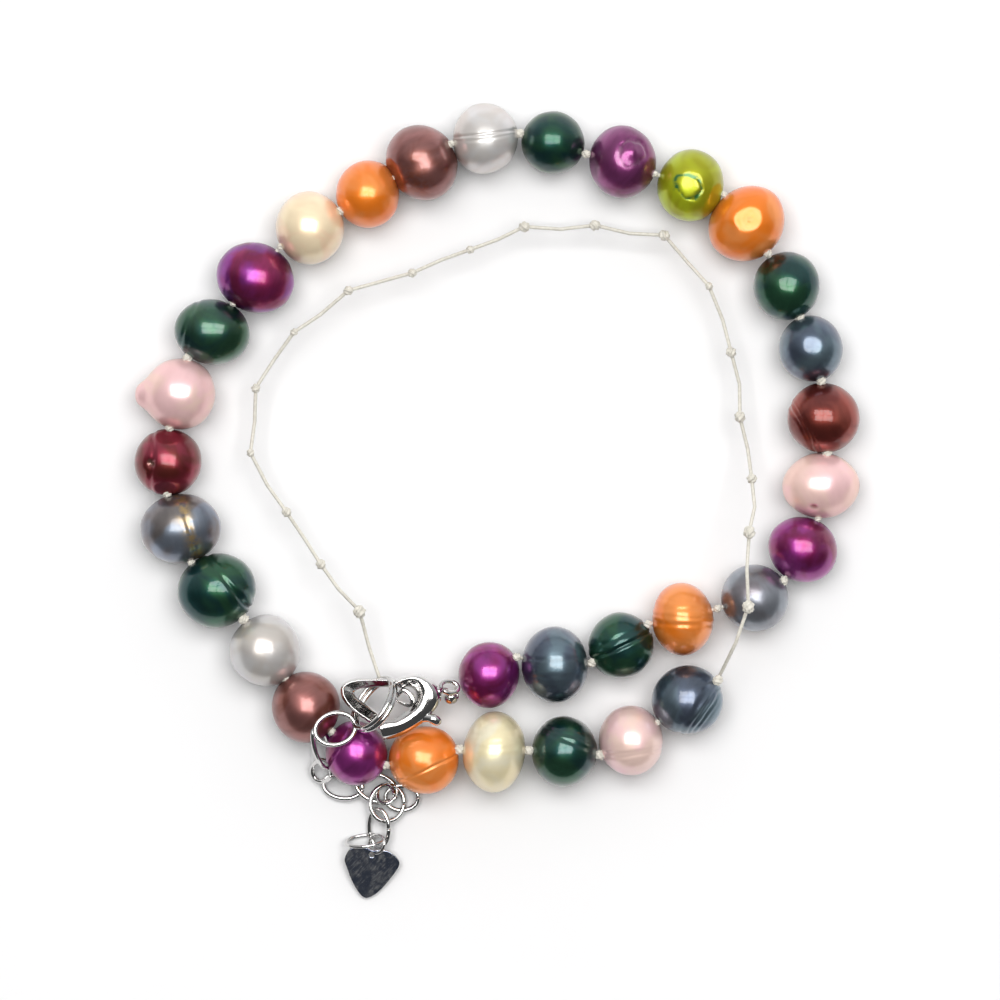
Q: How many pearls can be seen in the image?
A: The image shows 32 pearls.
